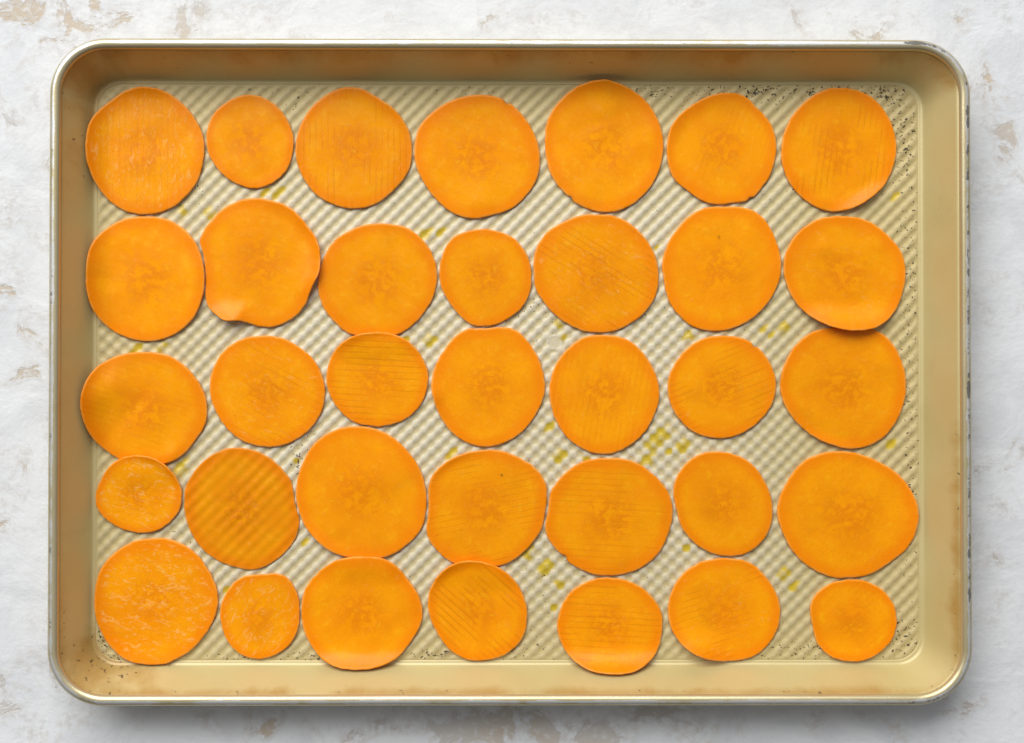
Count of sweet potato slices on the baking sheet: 35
